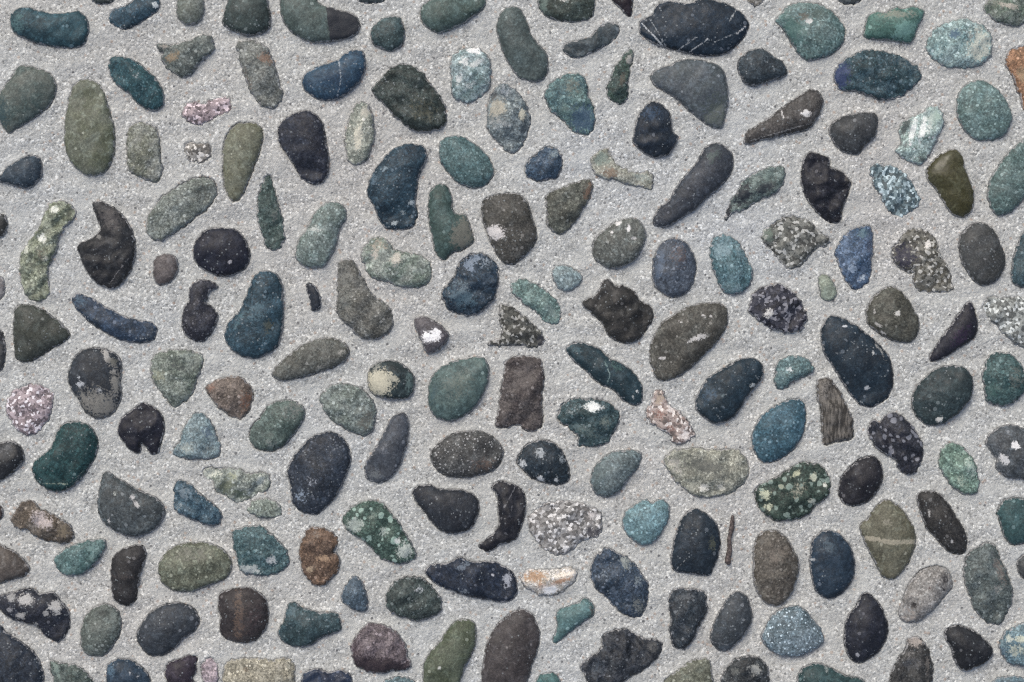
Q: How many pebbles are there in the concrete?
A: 193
